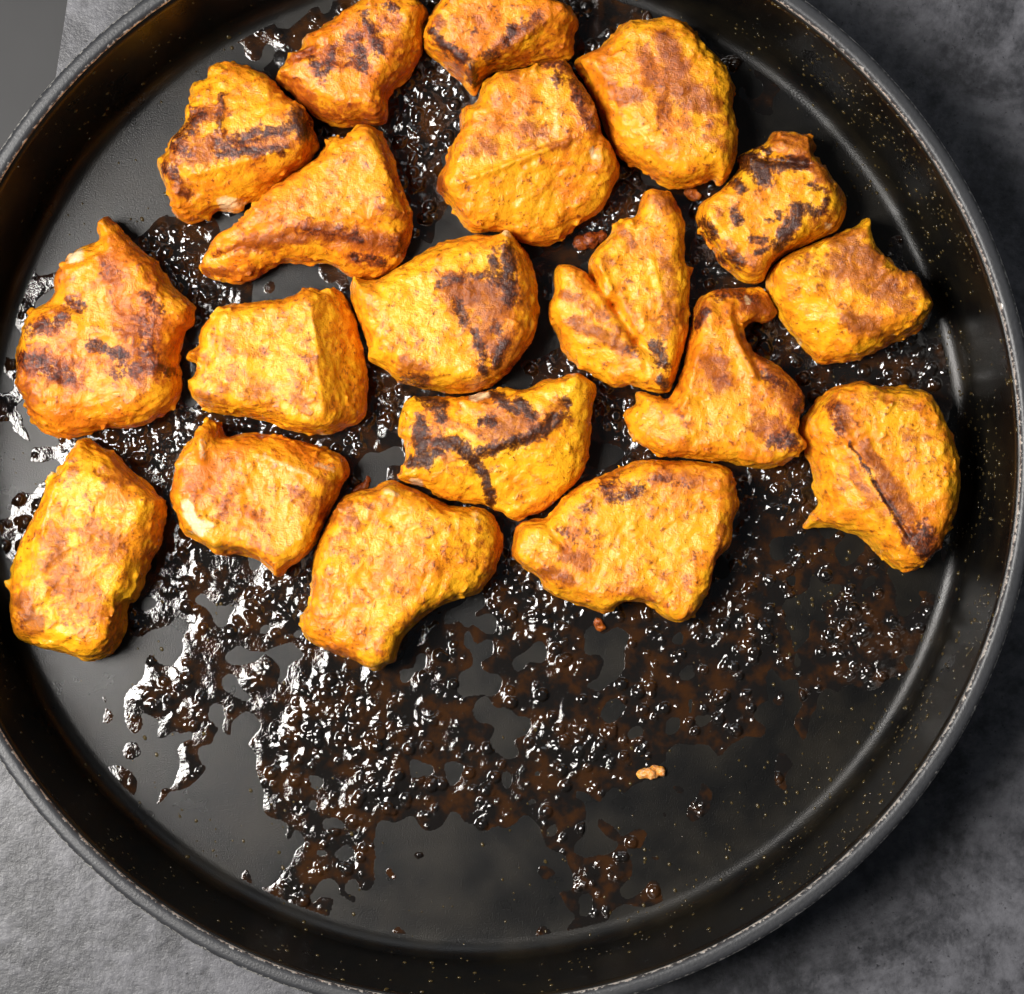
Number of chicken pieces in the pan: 19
